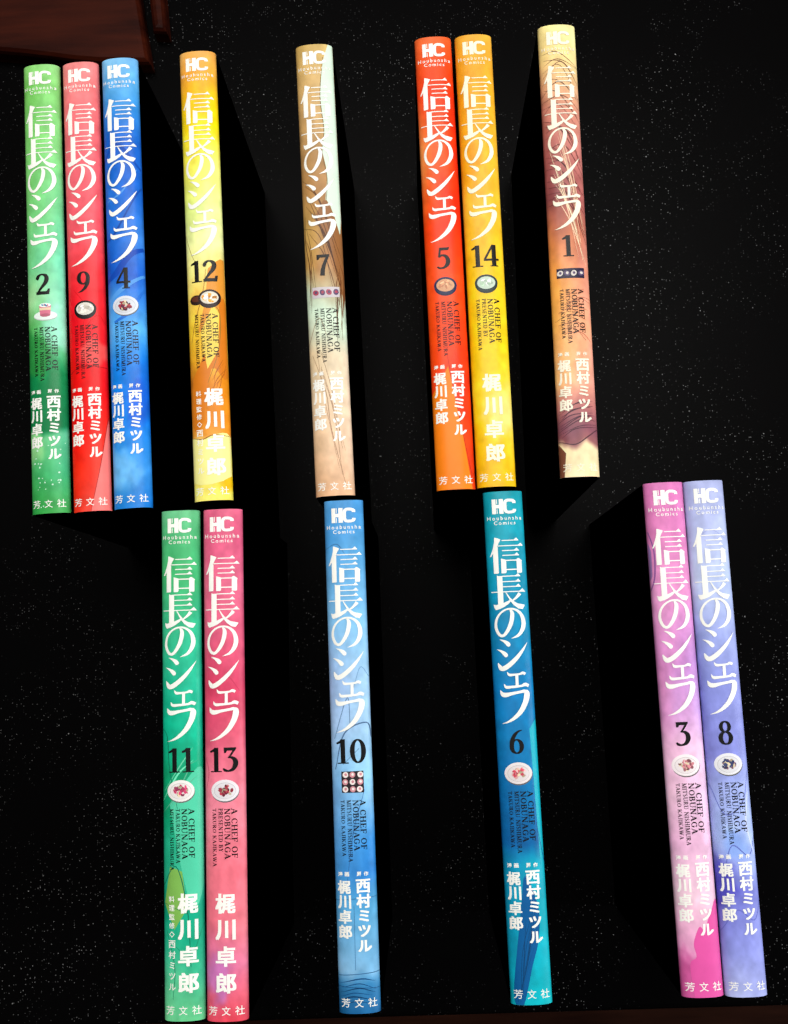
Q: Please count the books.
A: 14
